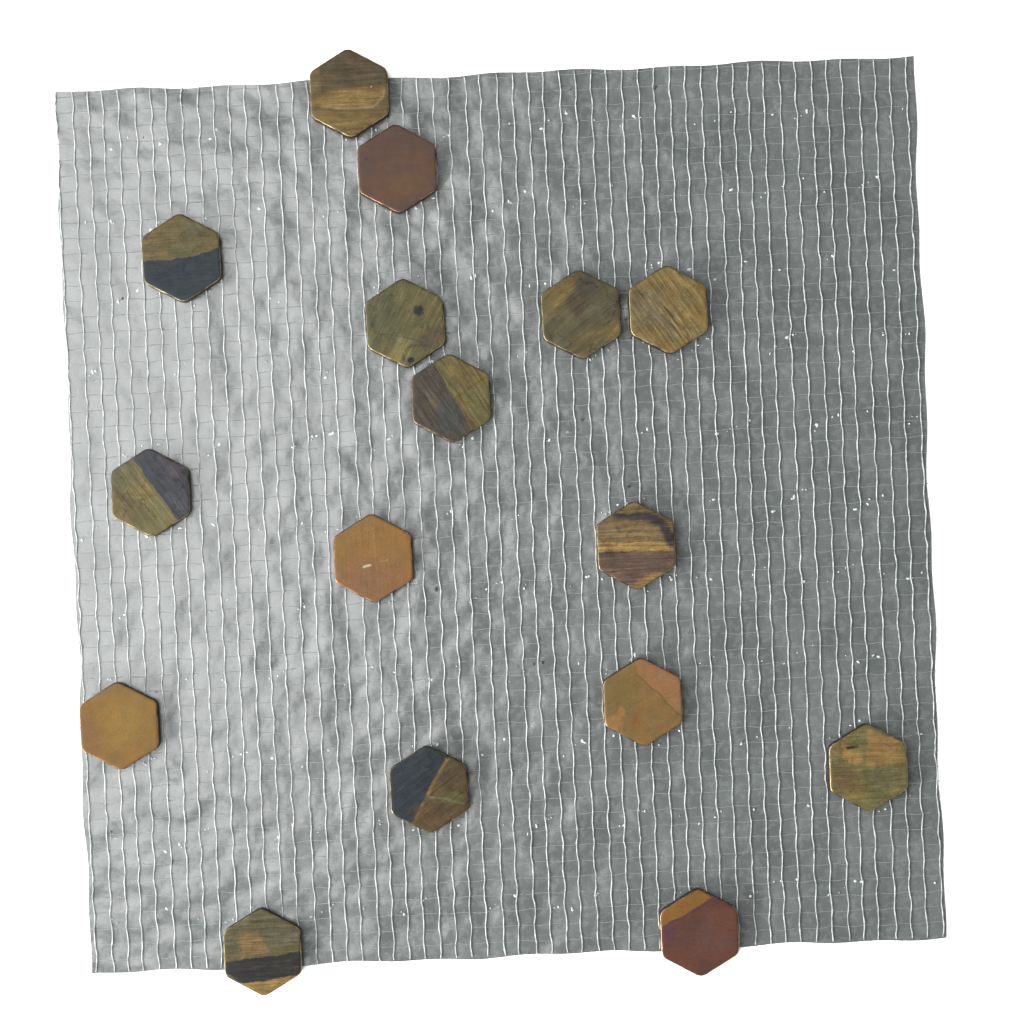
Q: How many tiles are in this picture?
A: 16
